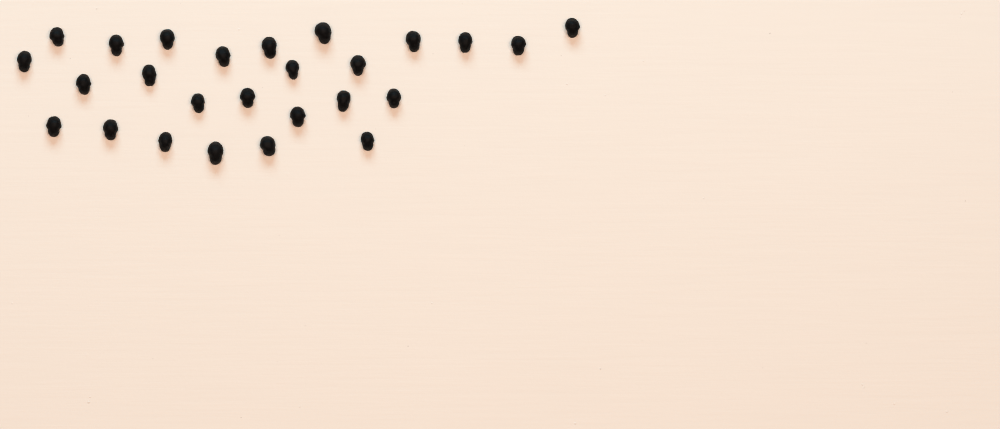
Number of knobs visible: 26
